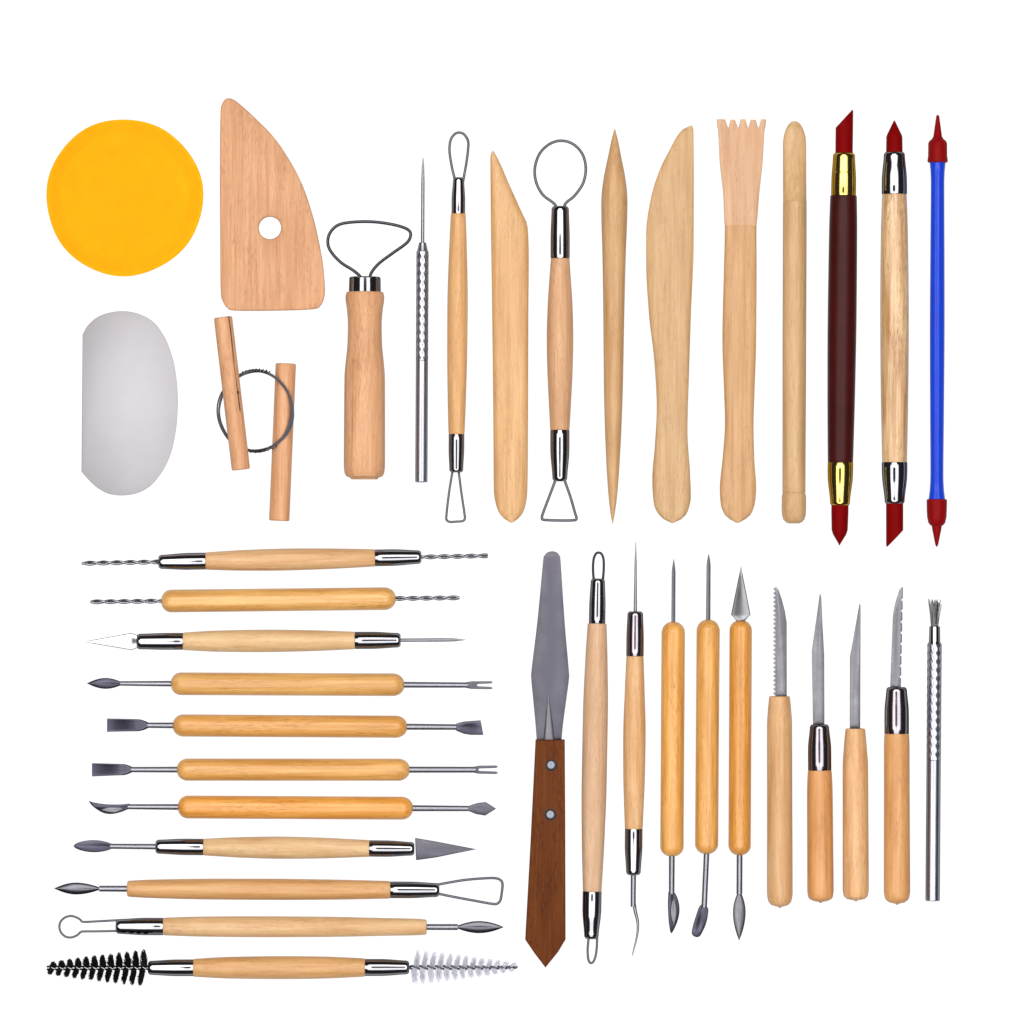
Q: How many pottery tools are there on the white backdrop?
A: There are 38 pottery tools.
